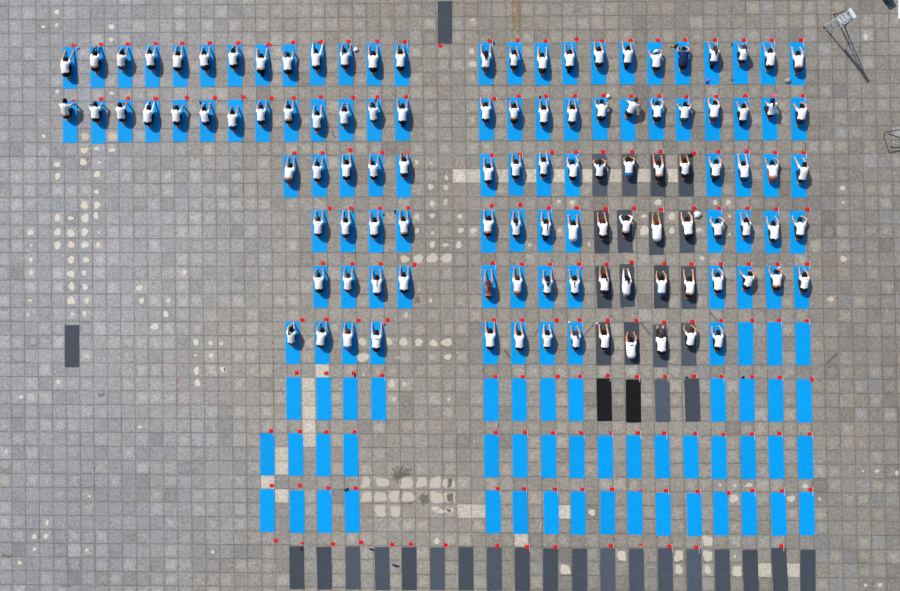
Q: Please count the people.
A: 112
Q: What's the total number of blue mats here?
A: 143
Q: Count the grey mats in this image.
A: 39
